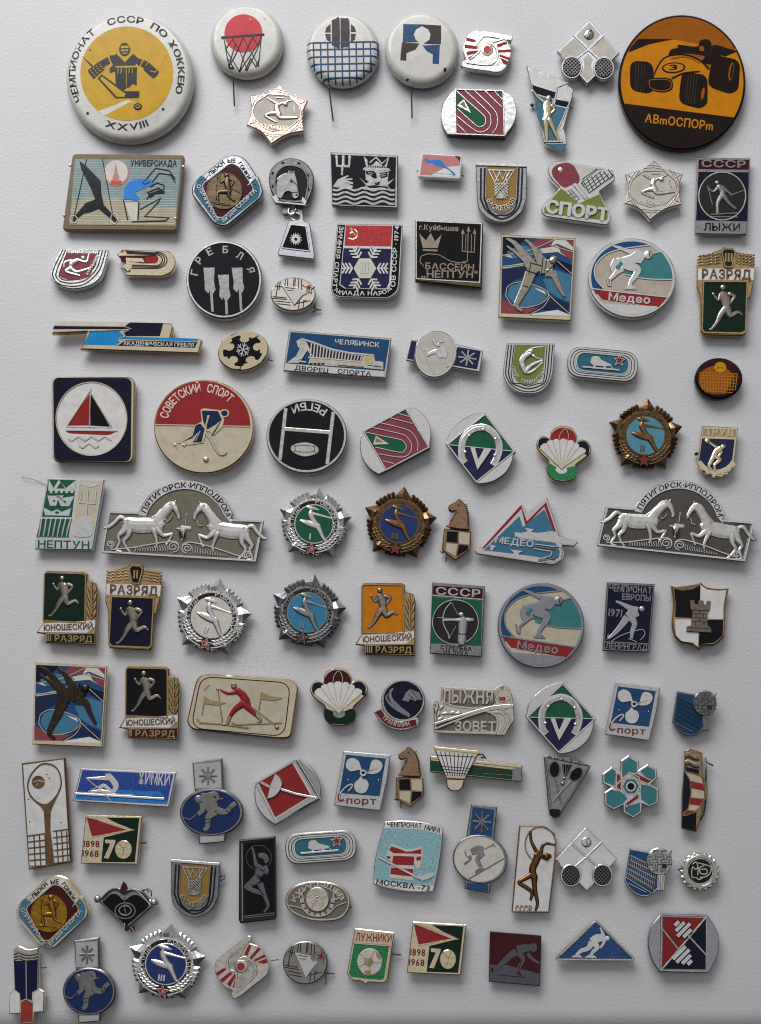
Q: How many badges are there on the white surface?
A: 101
